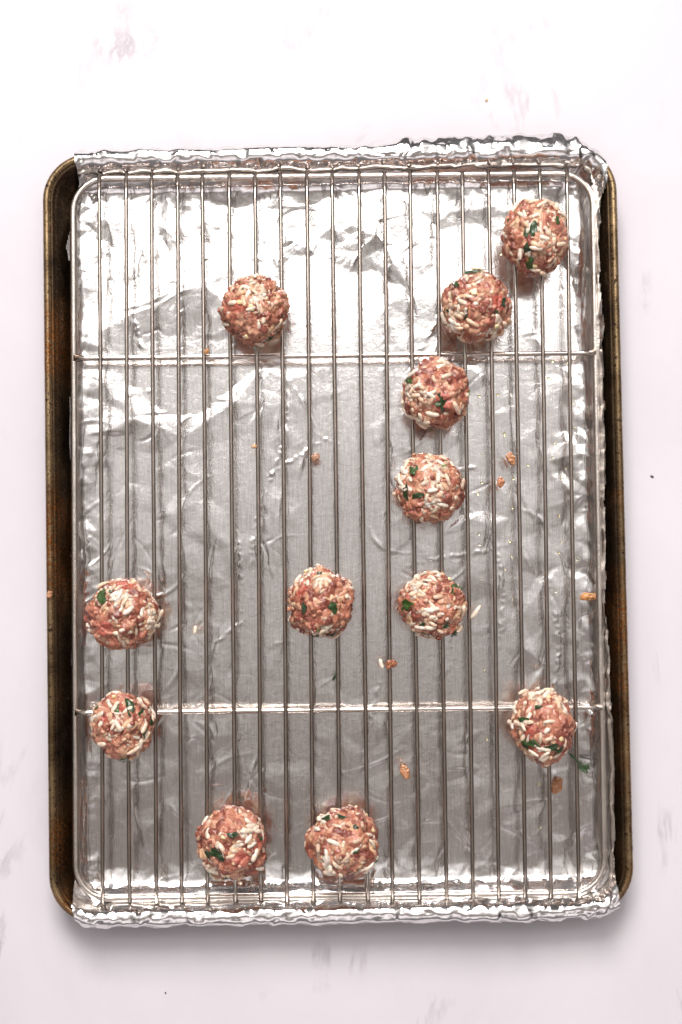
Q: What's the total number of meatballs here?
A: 12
